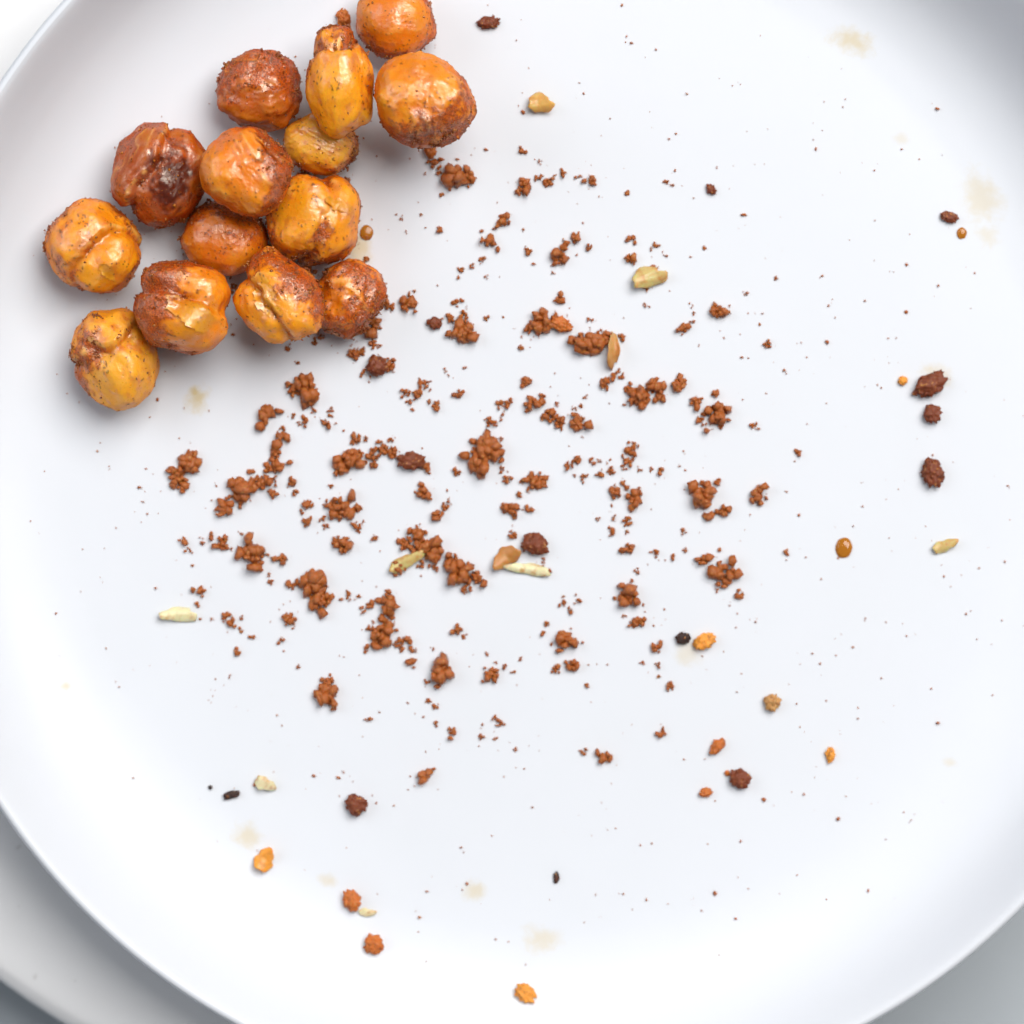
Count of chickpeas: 14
